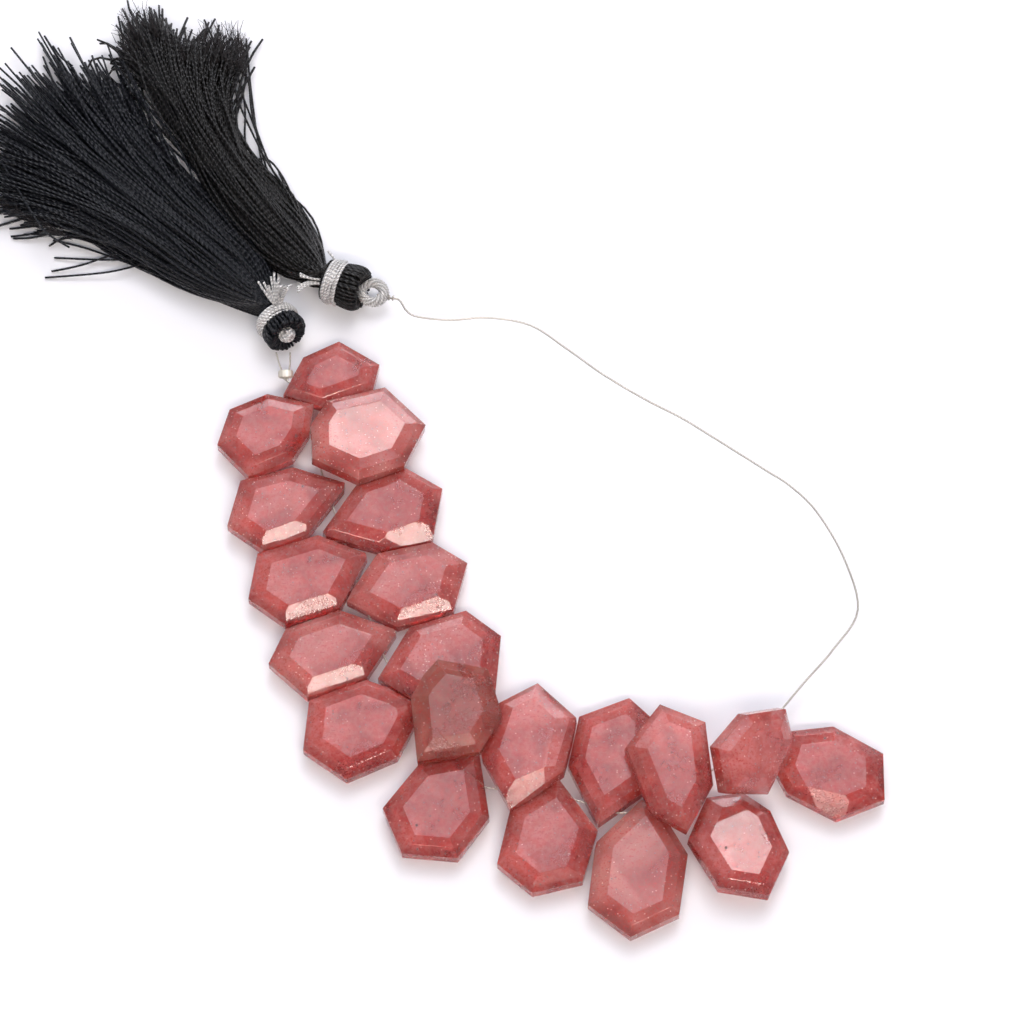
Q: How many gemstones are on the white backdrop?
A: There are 20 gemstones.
